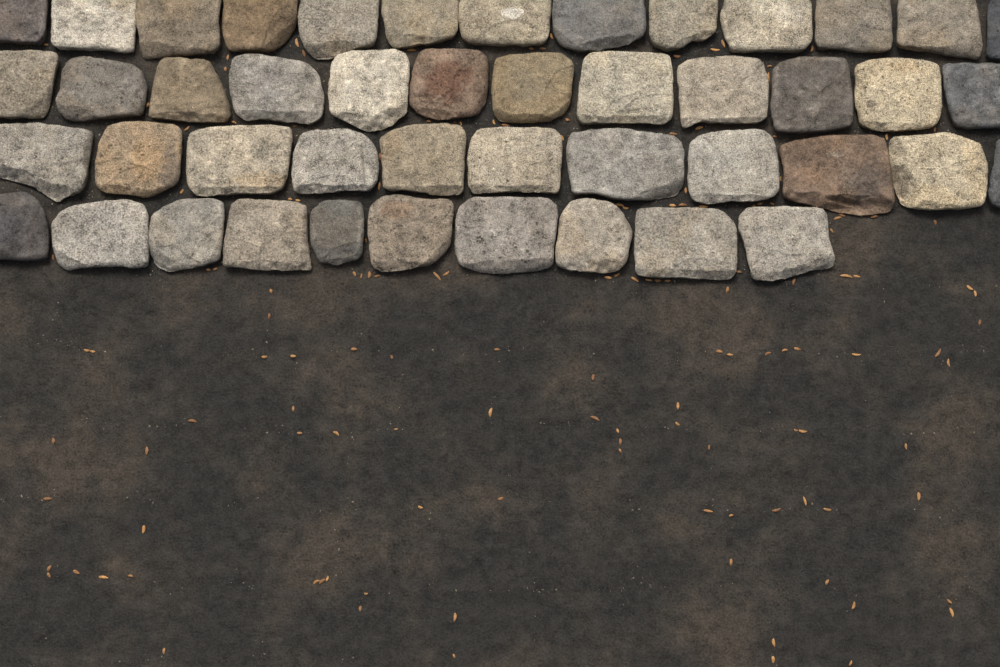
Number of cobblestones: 46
